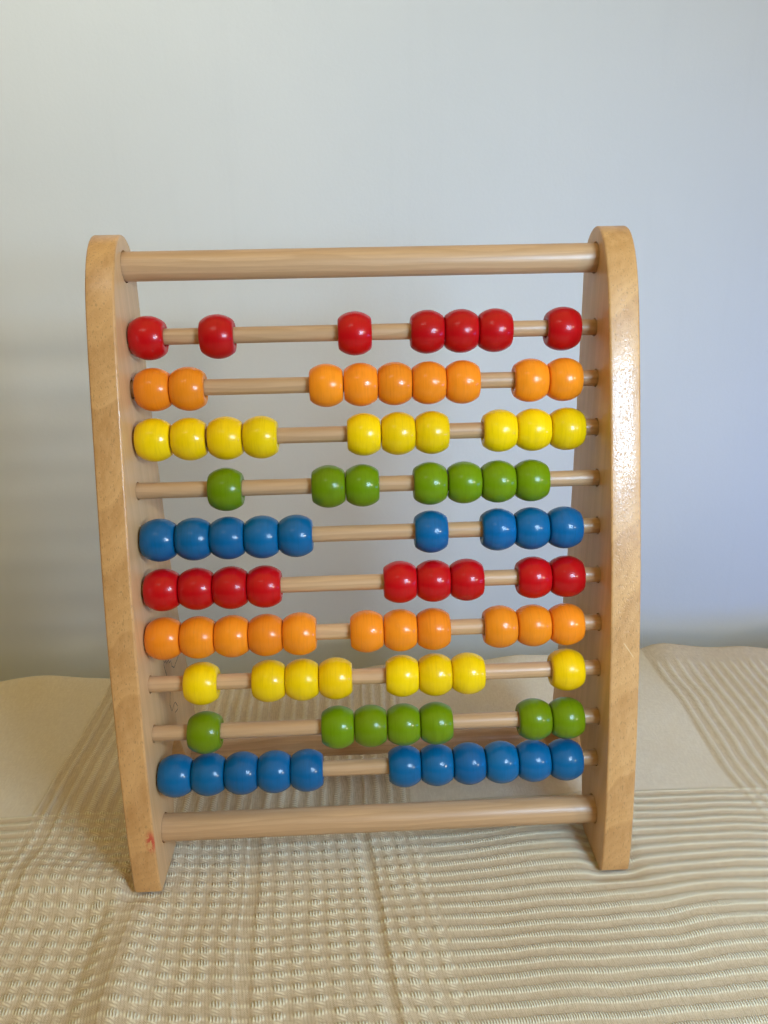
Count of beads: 88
